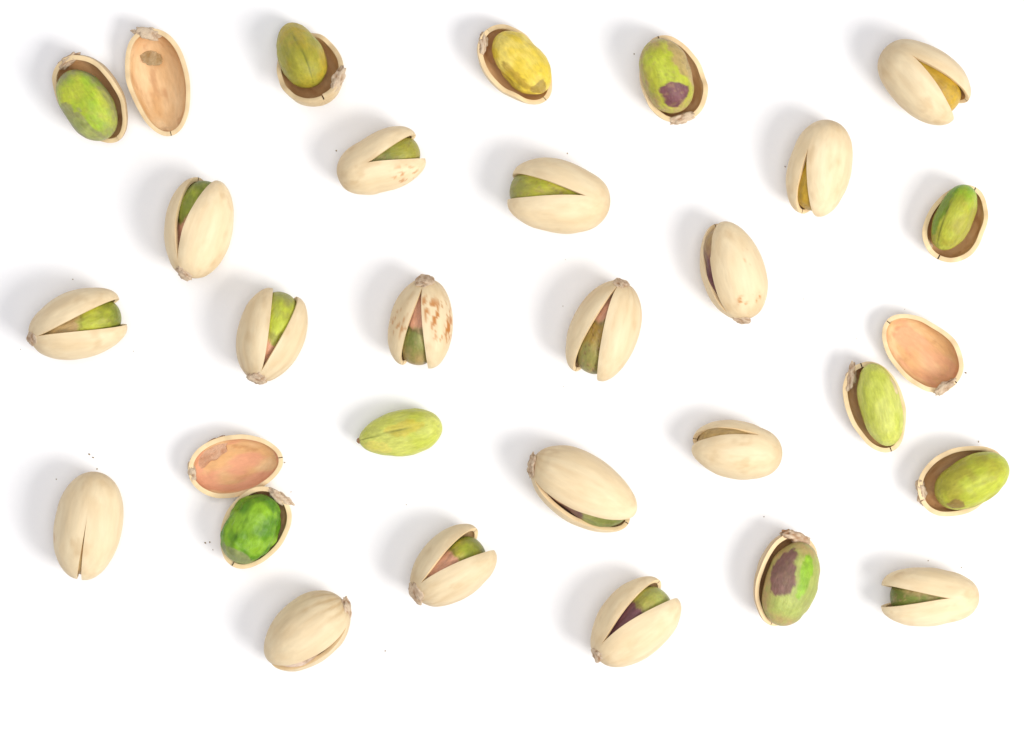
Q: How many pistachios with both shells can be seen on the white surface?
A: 17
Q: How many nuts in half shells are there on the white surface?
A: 9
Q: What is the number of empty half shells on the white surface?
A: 3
